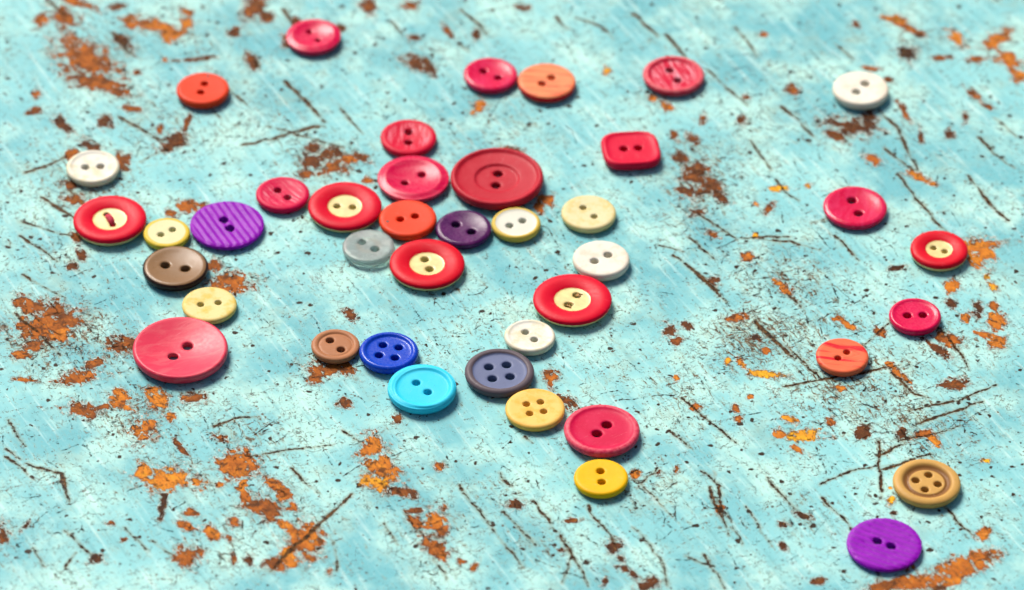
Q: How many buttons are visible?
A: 41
